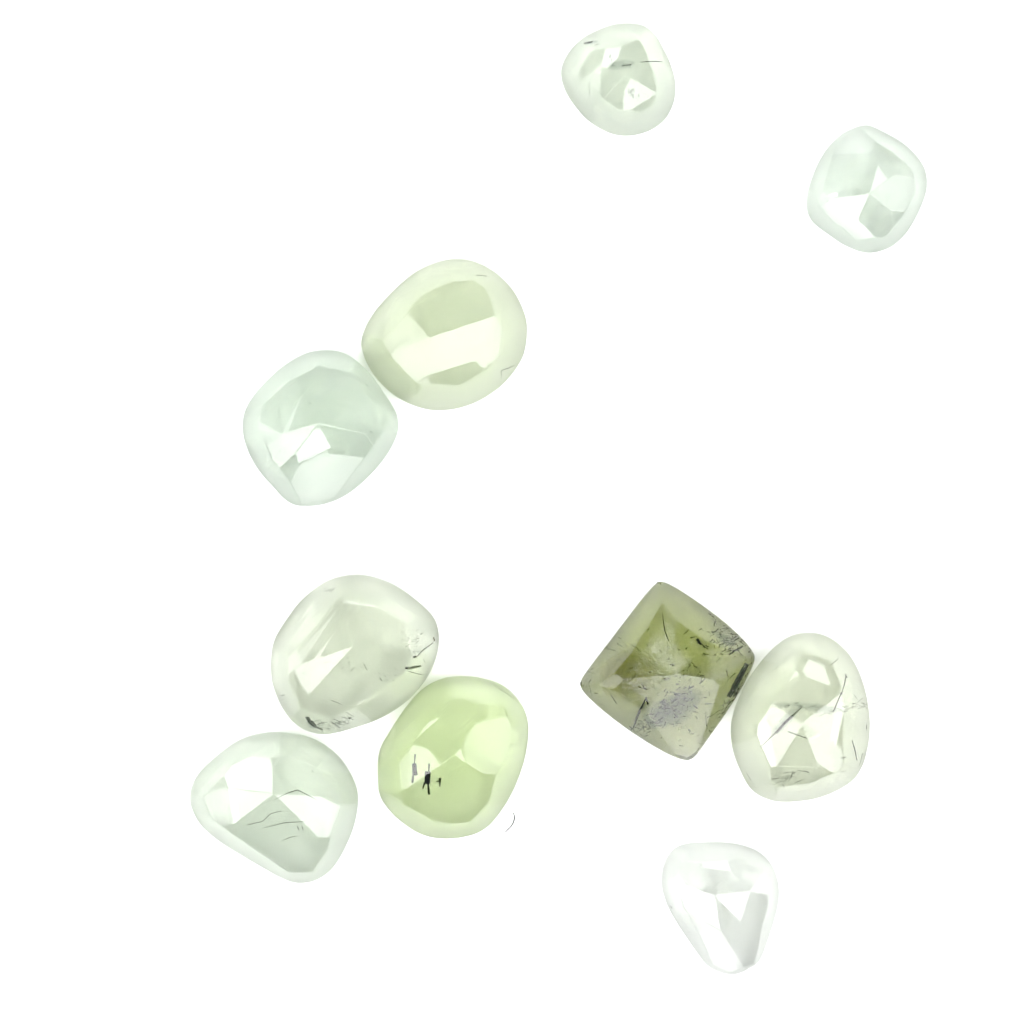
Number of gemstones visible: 10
